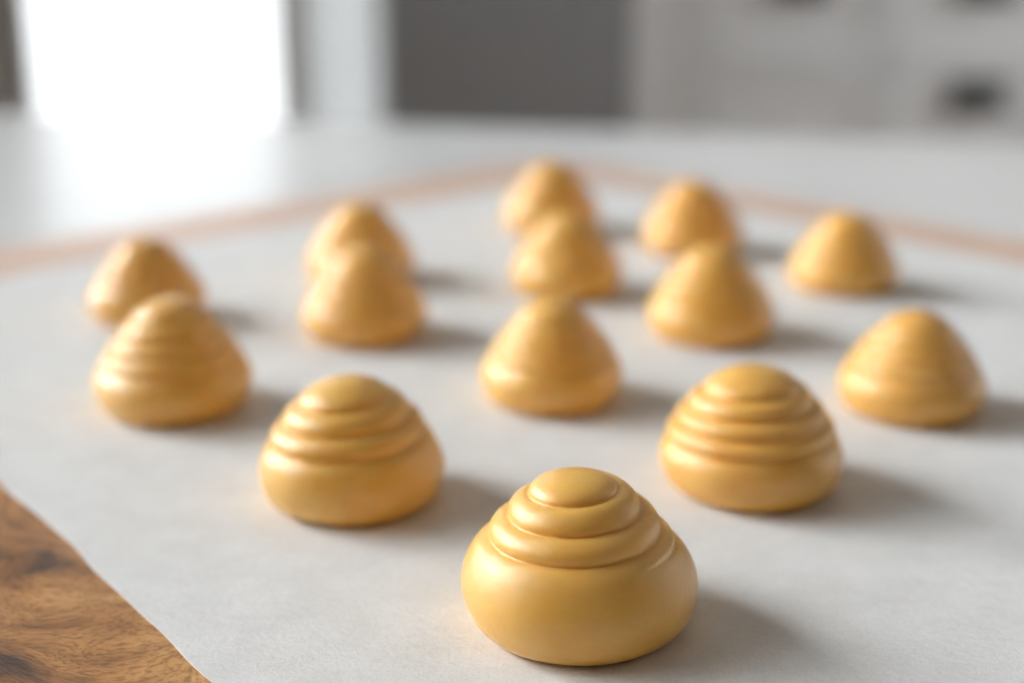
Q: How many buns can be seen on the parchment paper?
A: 14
